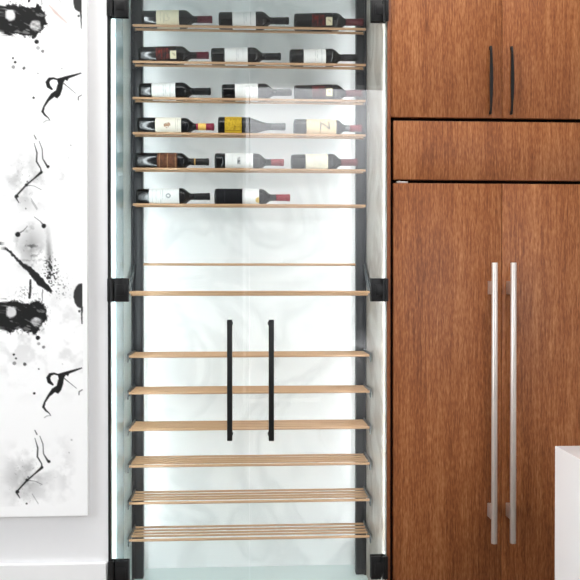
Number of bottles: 17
